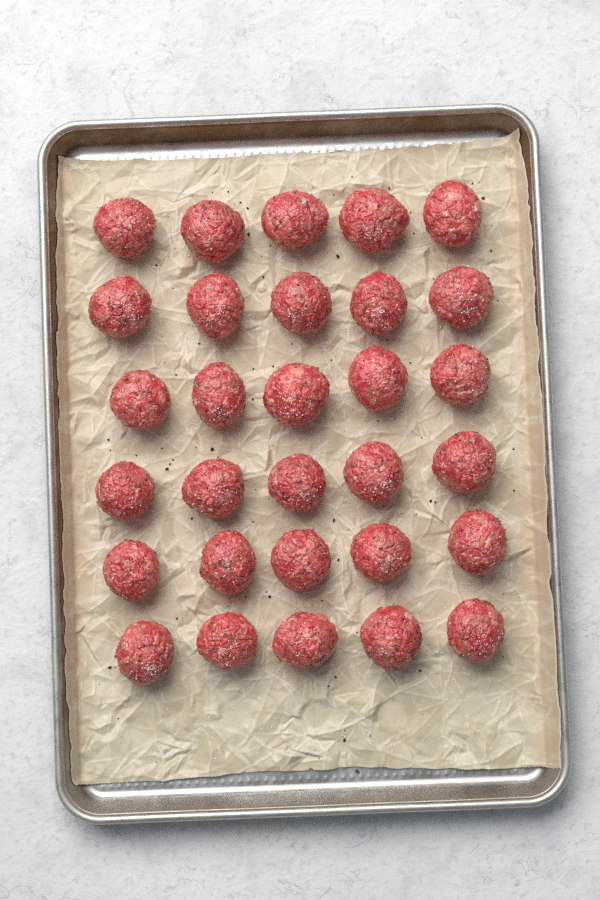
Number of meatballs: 30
